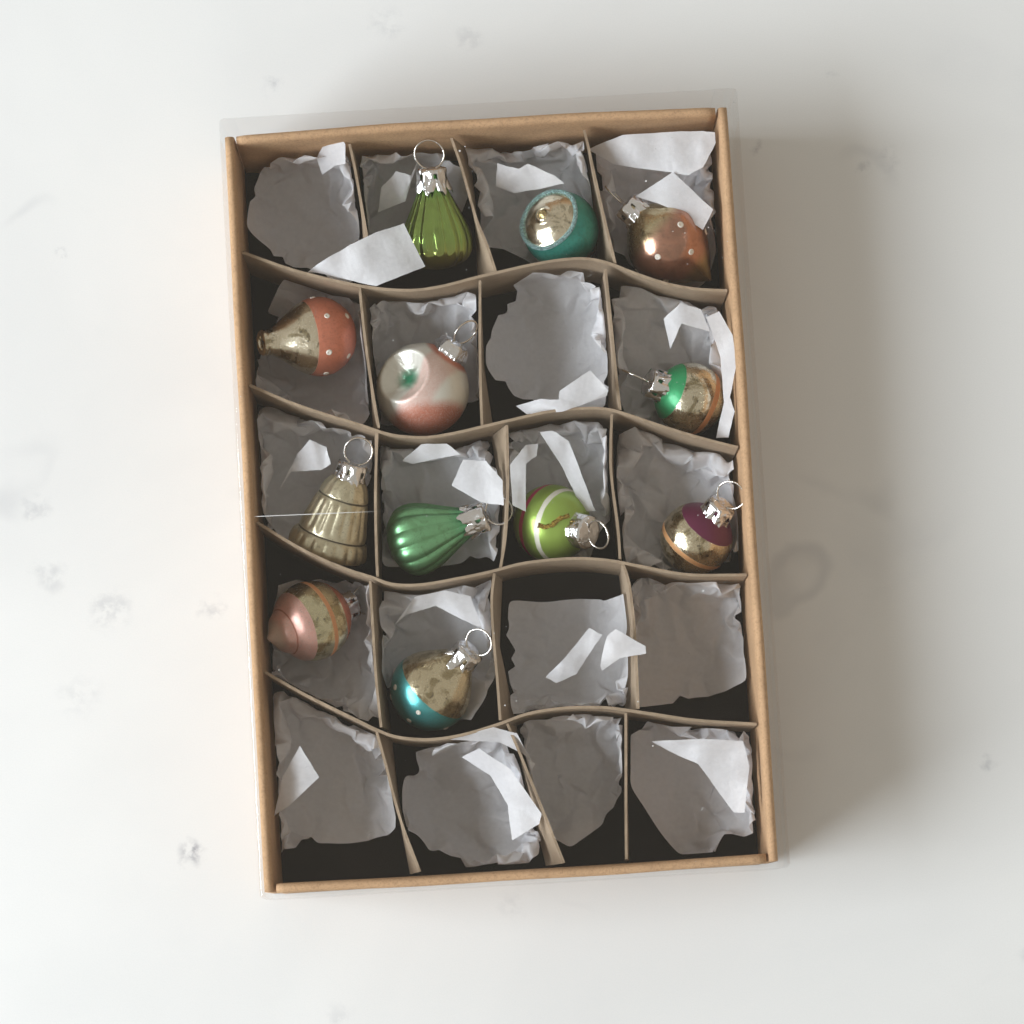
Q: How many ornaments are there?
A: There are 12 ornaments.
